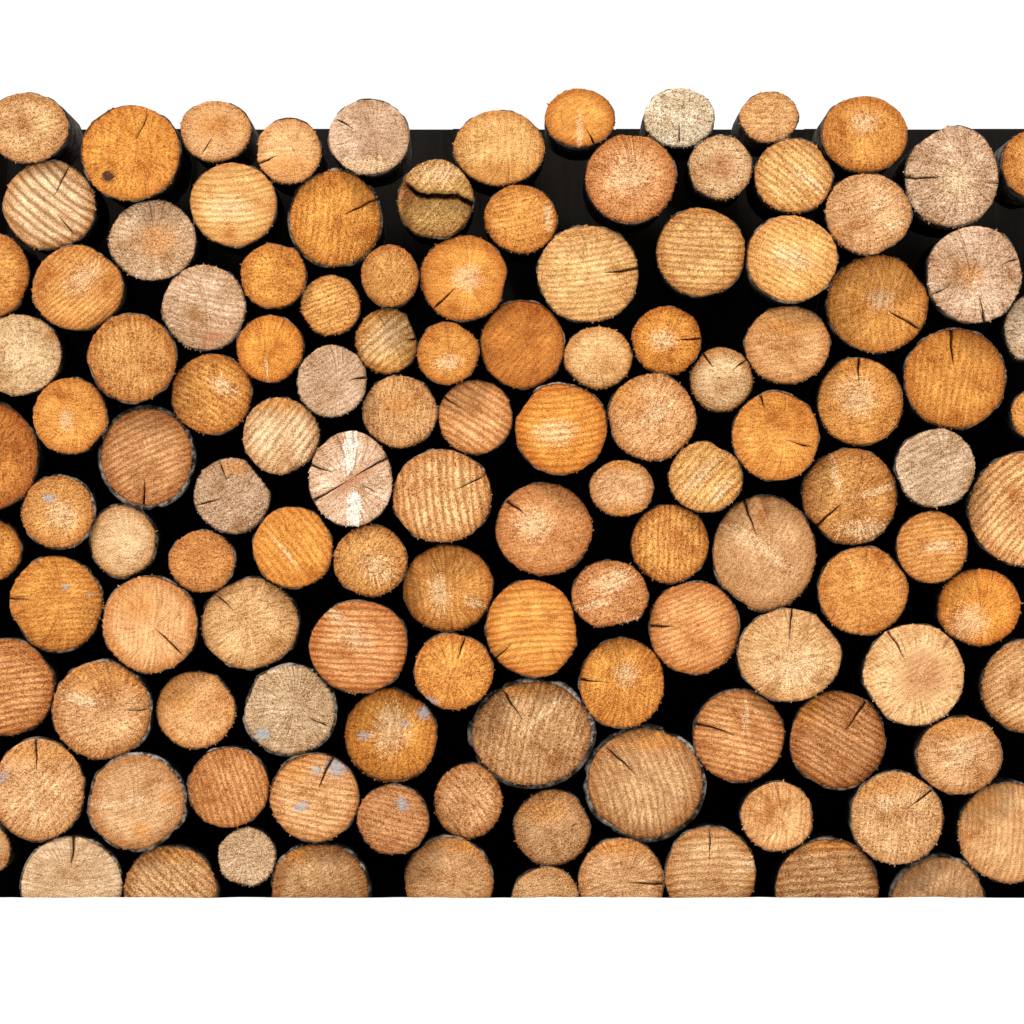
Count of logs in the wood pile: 123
